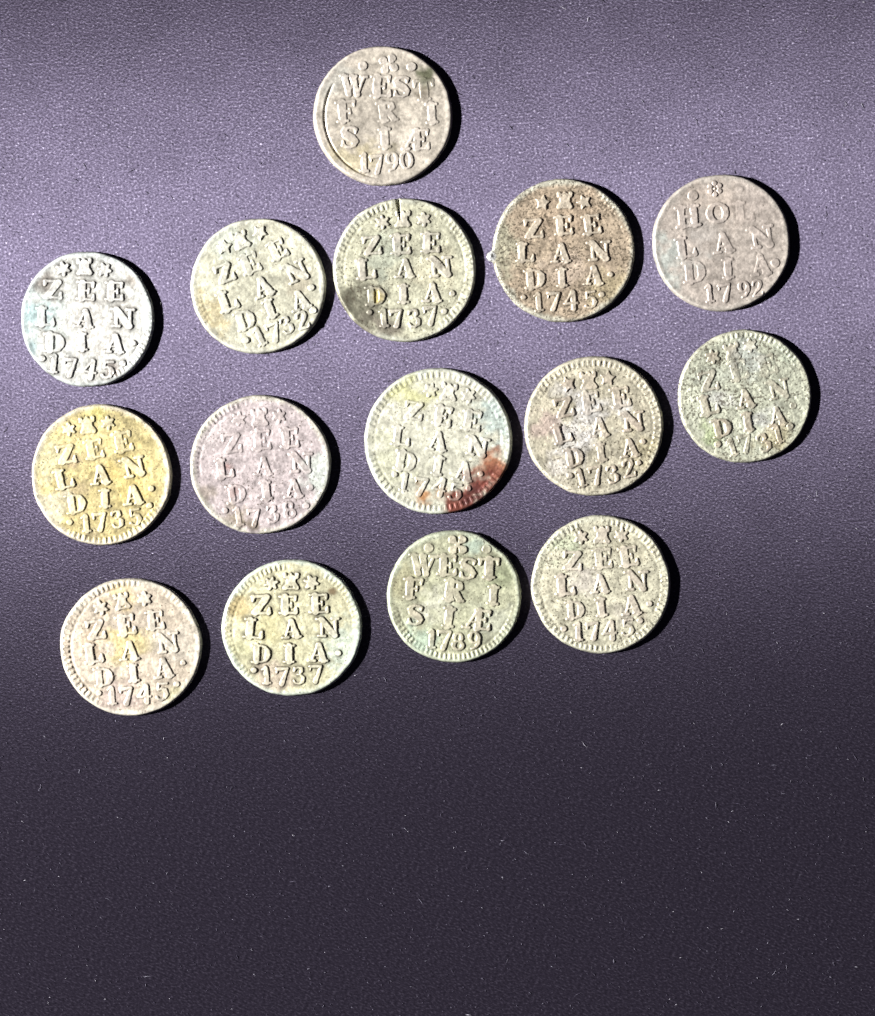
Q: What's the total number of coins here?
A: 15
